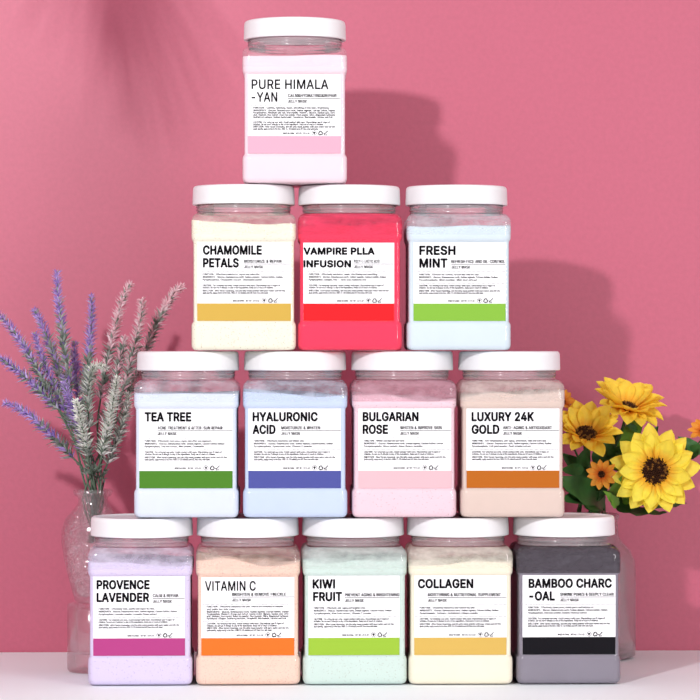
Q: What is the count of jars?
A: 13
